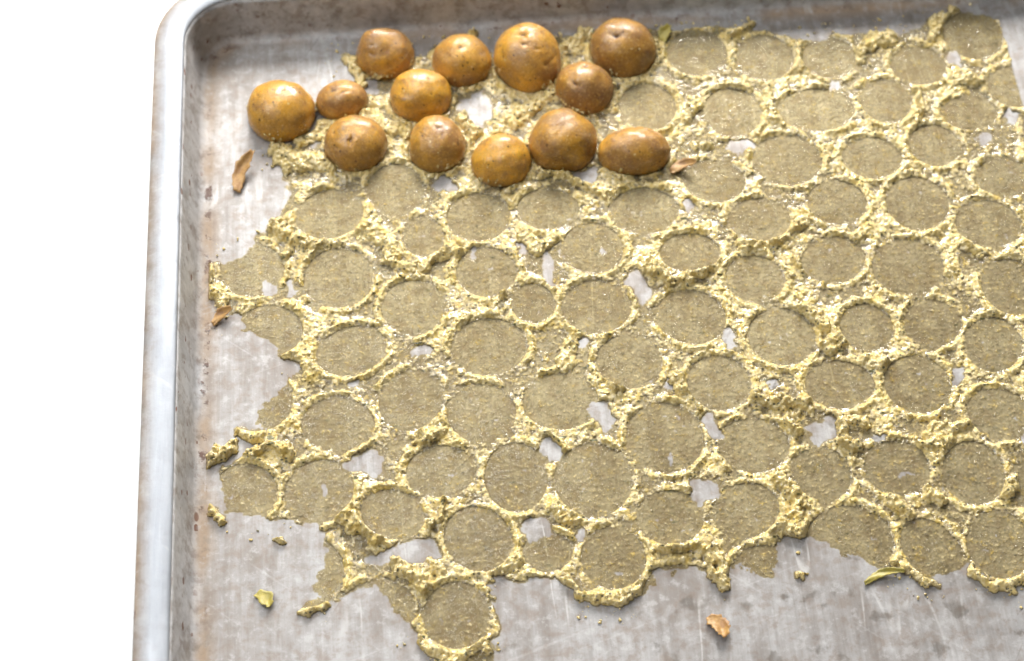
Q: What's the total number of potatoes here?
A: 13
